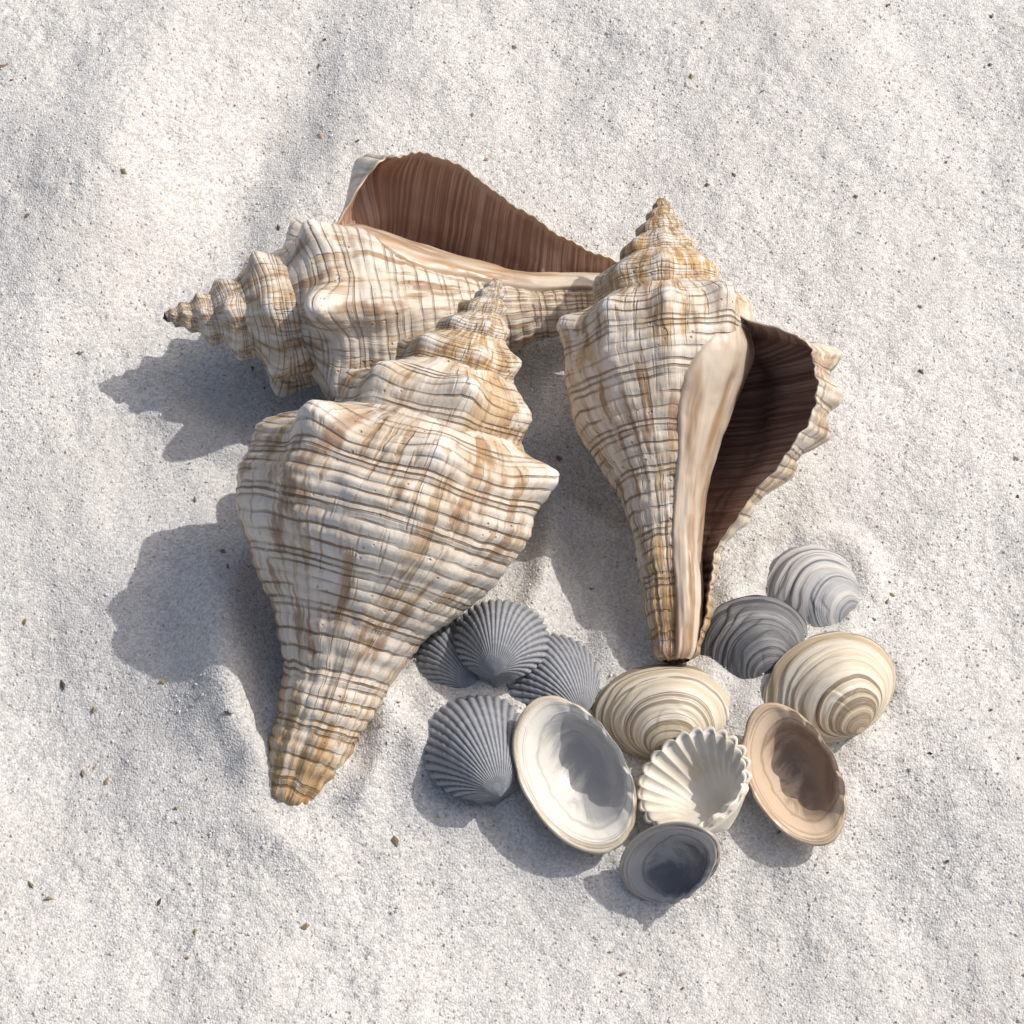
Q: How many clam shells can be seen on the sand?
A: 7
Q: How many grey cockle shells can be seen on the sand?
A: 4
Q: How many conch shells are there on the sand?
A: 3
